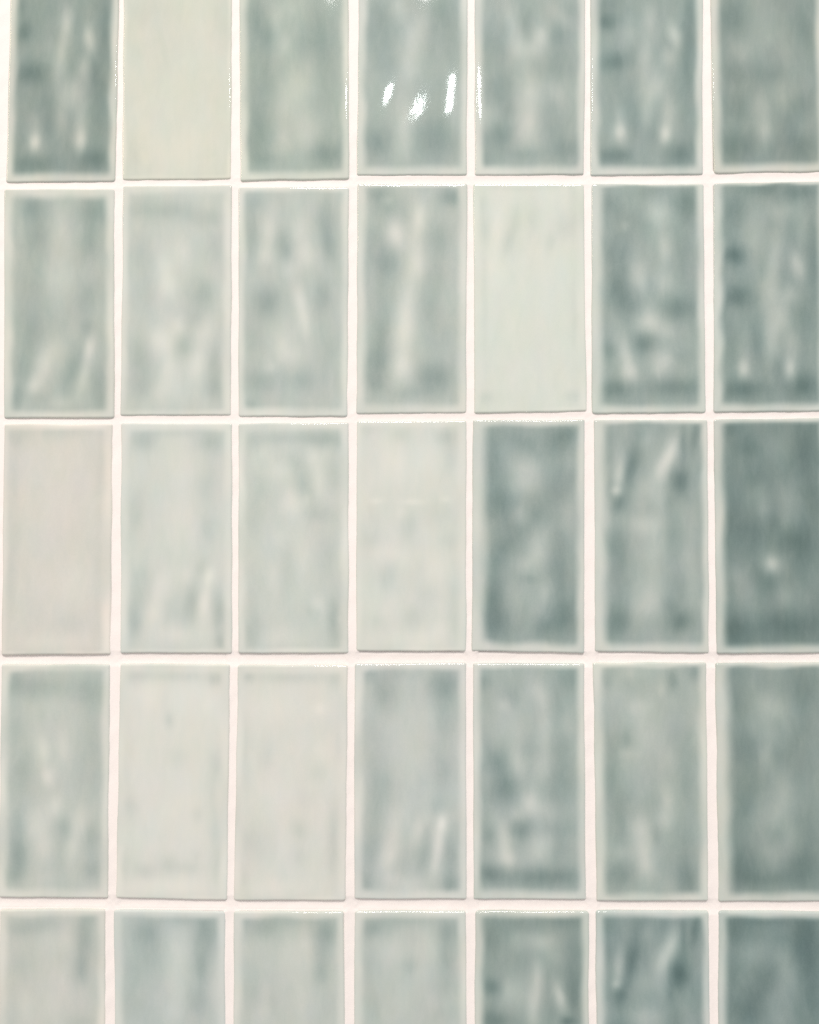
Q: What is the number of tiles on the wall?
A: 35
